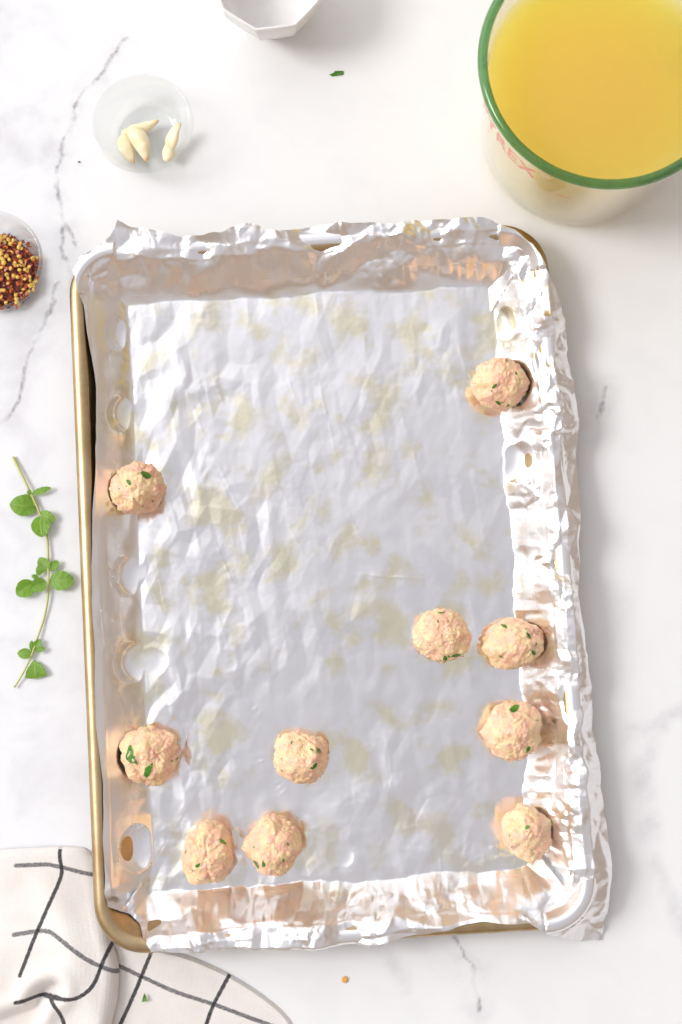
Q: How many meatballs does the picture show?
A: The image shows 10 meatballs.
